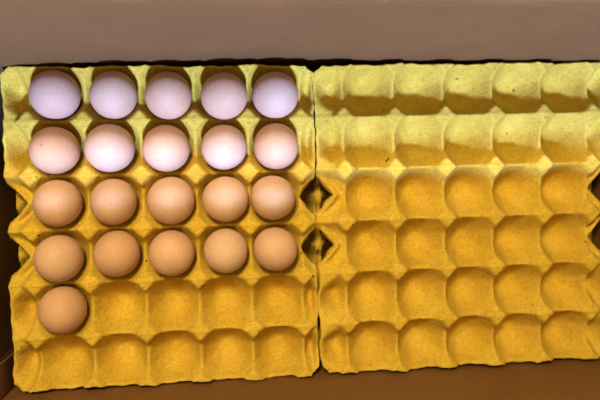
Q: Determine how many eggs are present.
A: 21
